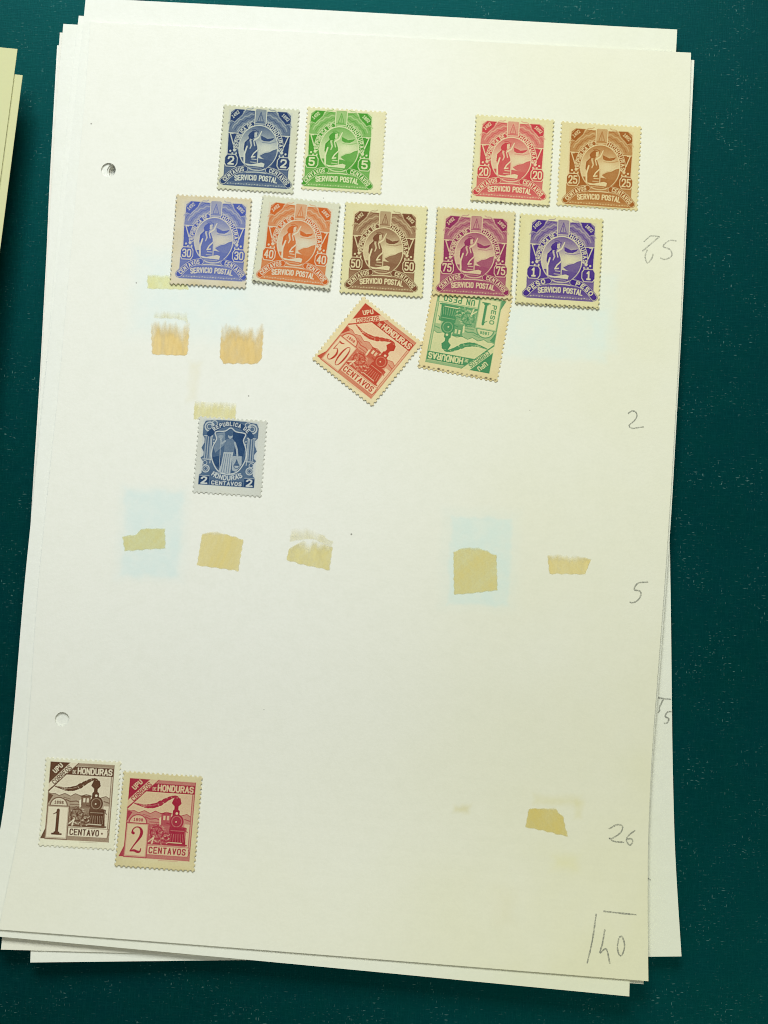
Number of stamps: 14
